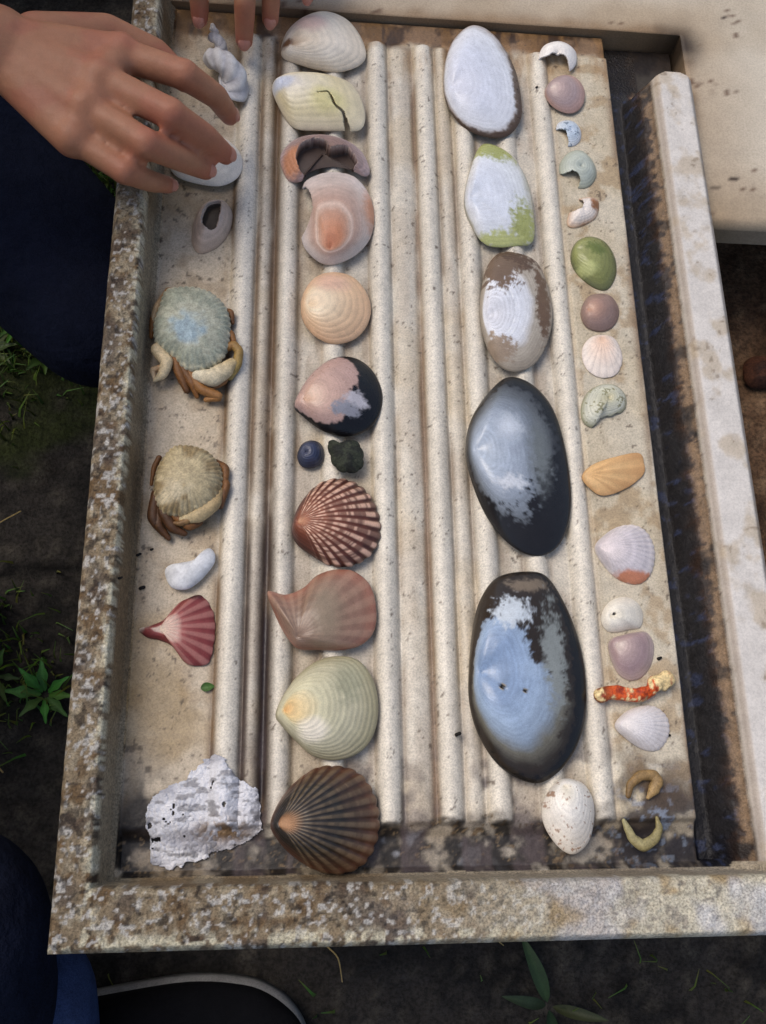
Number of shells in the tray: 35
